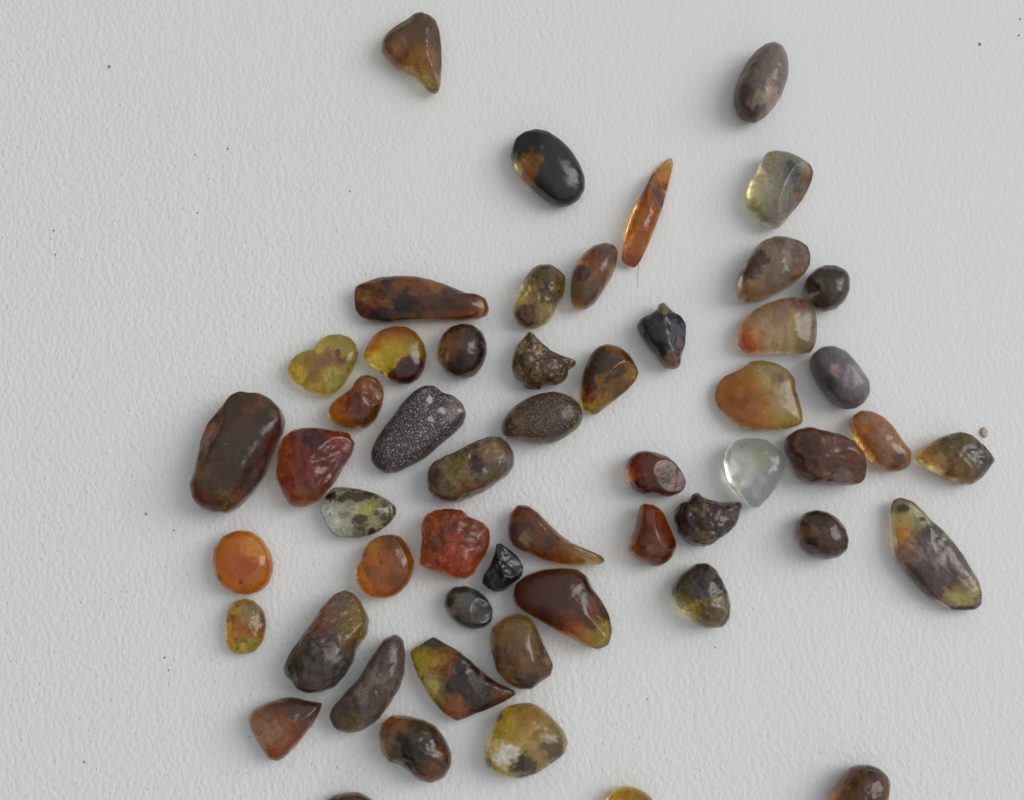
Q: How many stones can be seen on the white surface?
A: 54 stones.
